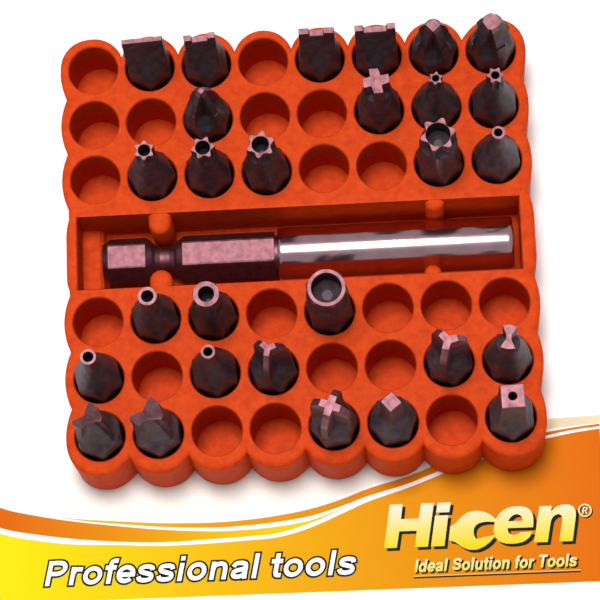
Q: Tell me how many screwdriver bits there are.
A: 28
